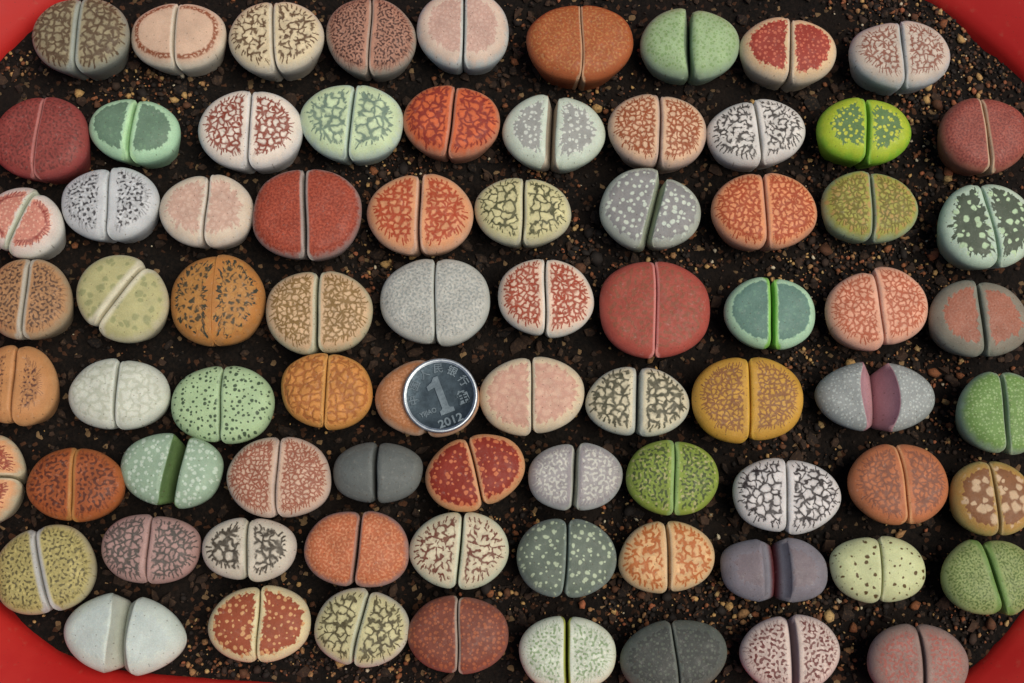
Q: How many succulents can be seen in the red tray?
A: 78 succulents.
